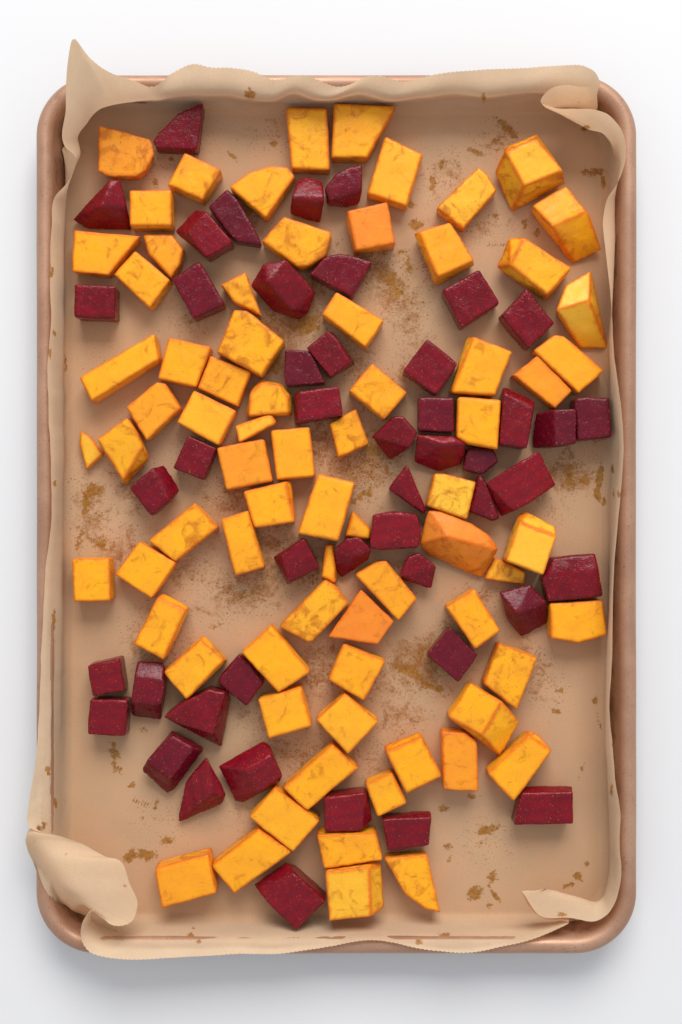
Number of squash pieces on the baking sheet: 74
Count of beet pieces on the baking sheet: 47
